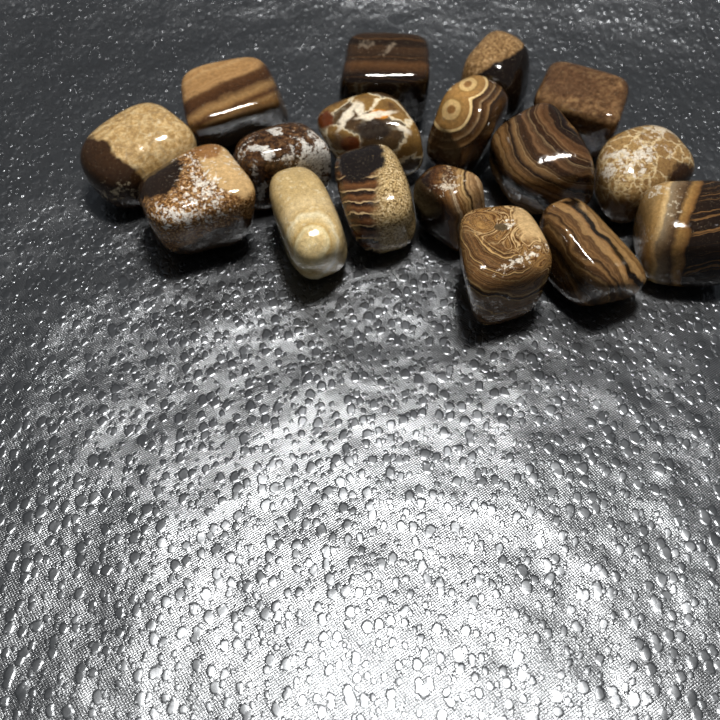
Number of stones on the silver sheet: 17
